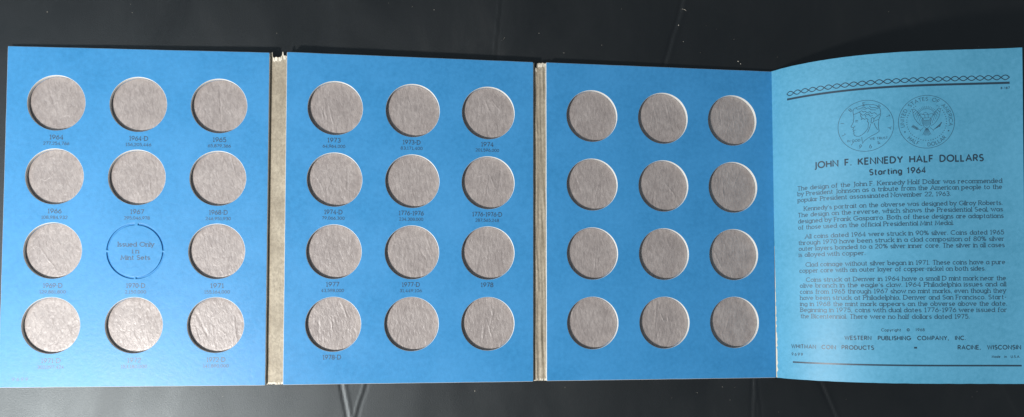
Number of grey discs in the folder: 35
